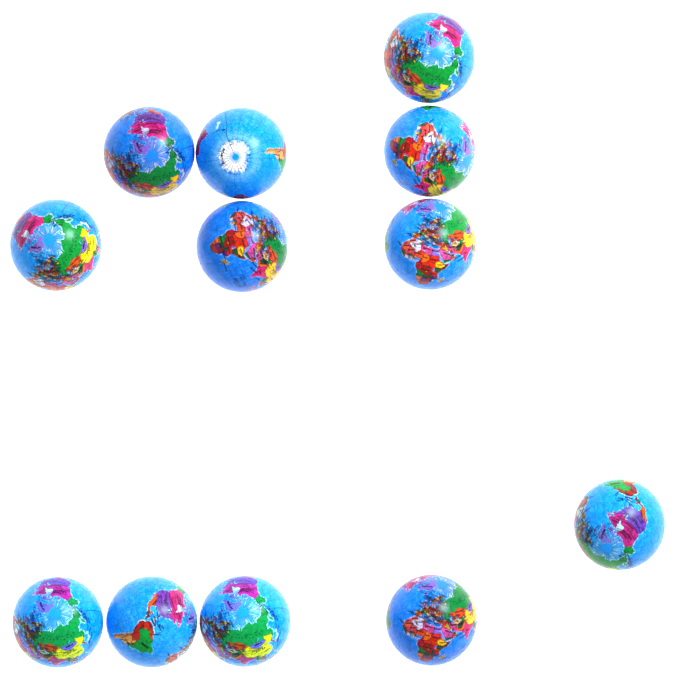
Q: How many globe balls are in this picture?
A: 12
